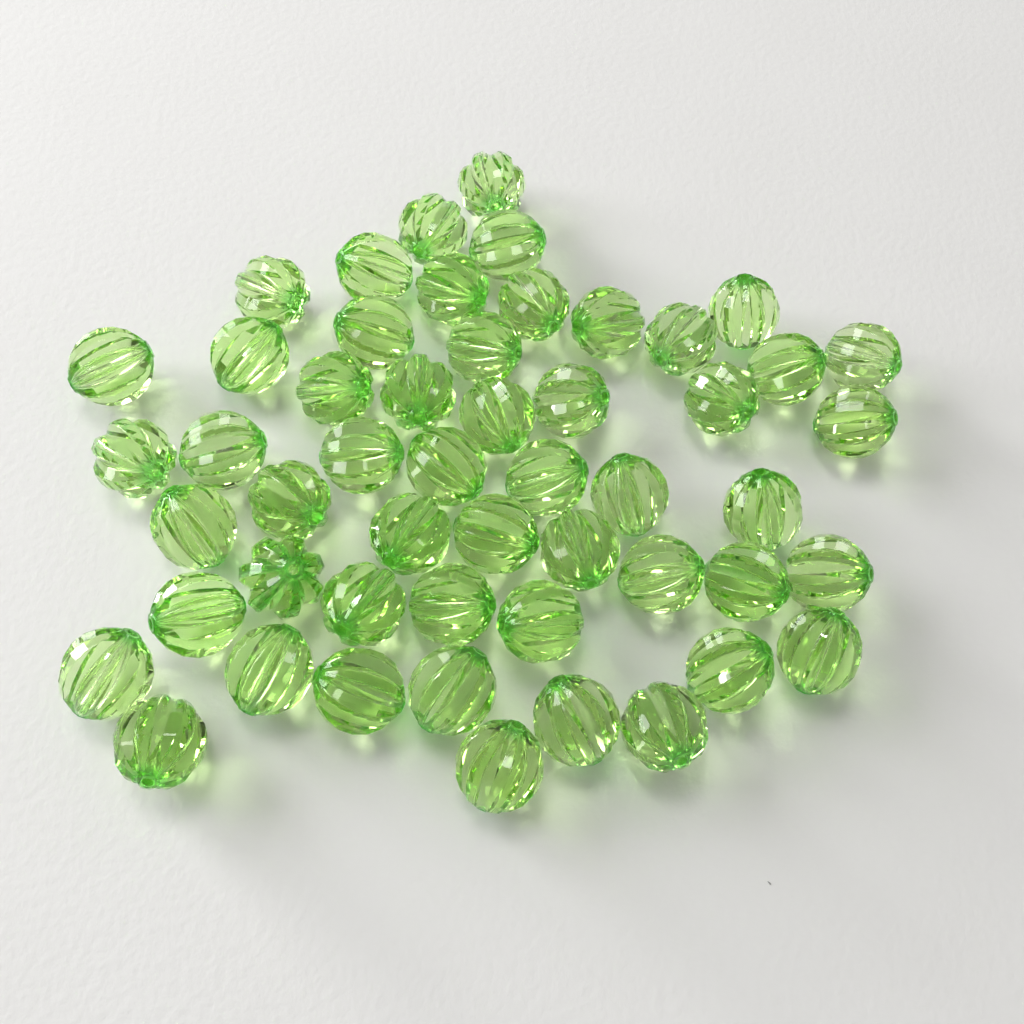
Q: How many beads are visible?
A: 52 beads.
